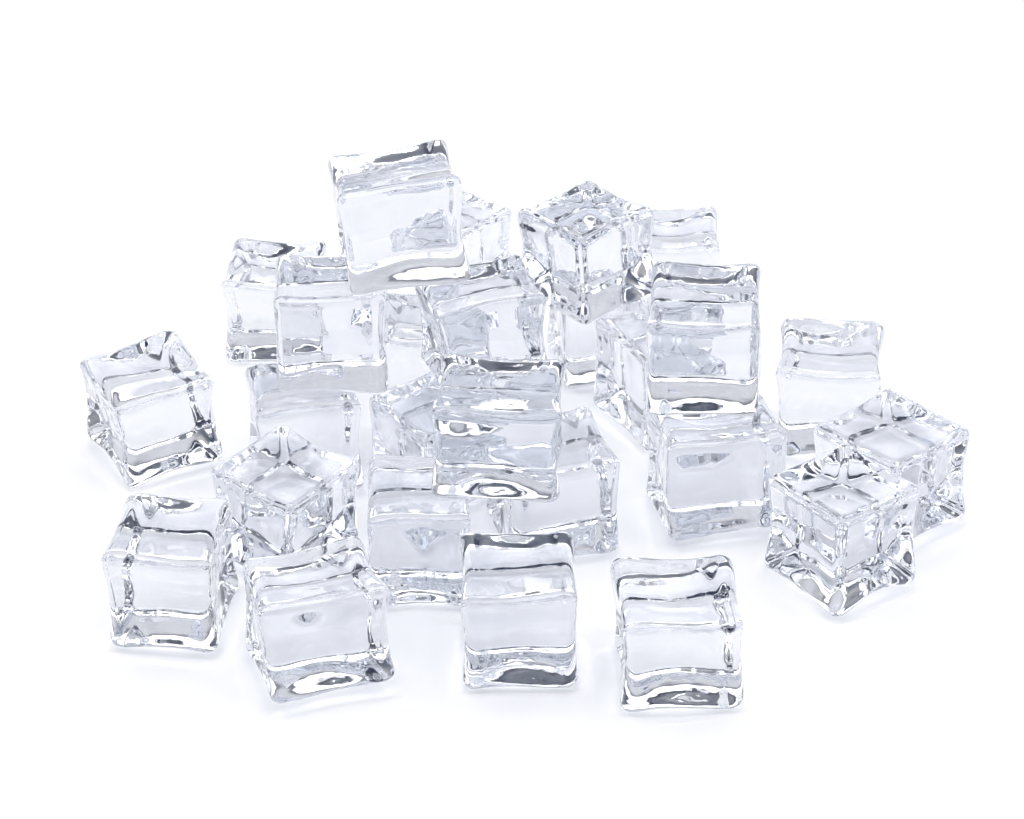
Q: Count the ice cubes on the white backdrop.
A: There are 26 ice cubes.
